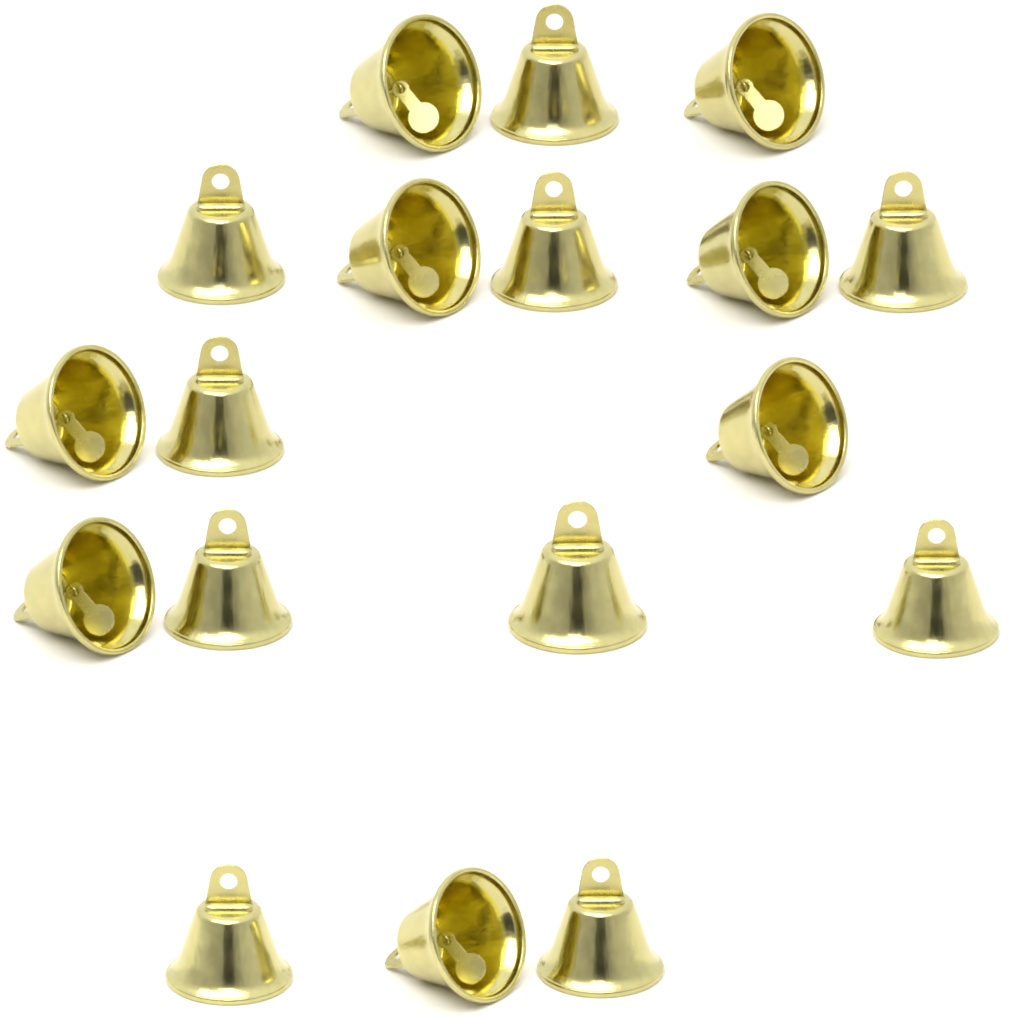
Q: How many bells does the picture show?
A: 18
